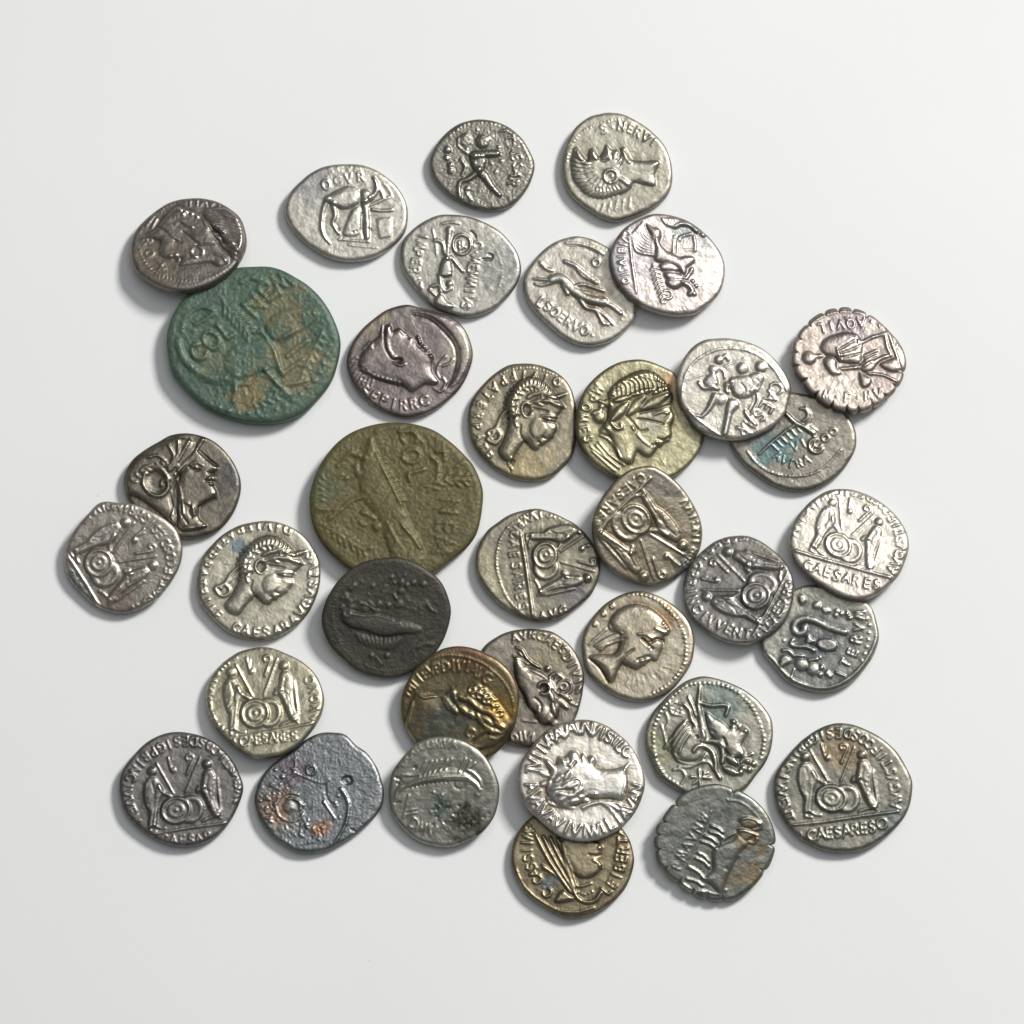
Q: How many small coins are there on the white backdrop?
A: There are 34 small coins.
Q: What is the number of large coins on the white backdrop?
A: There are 2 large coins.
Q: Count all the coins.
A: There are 36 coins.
